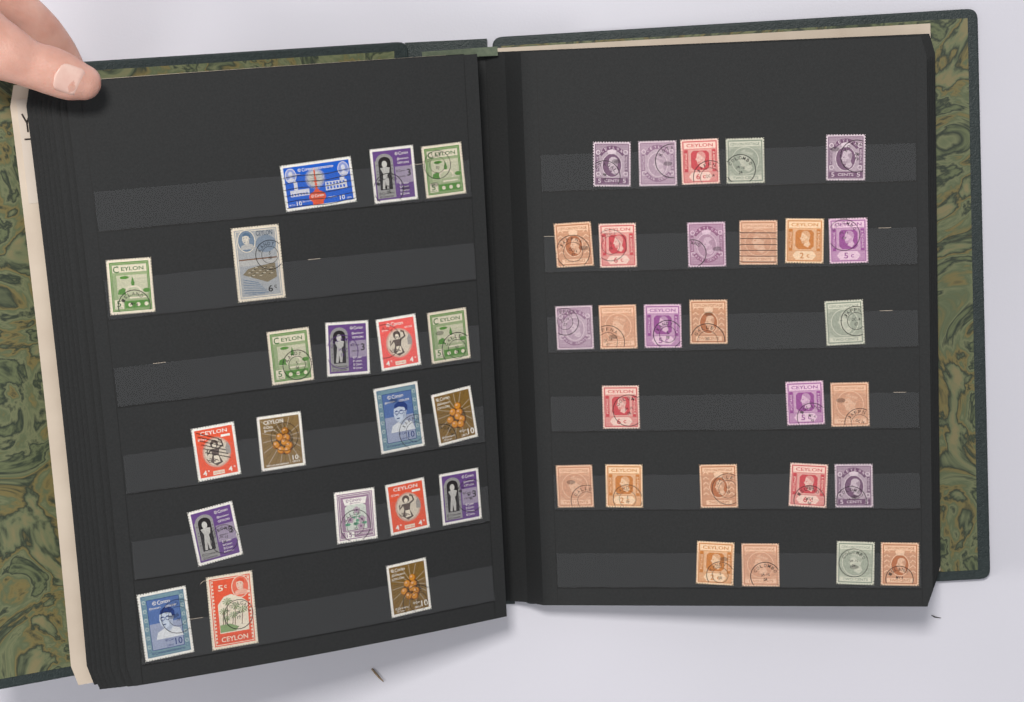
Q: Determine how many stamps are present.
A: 48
